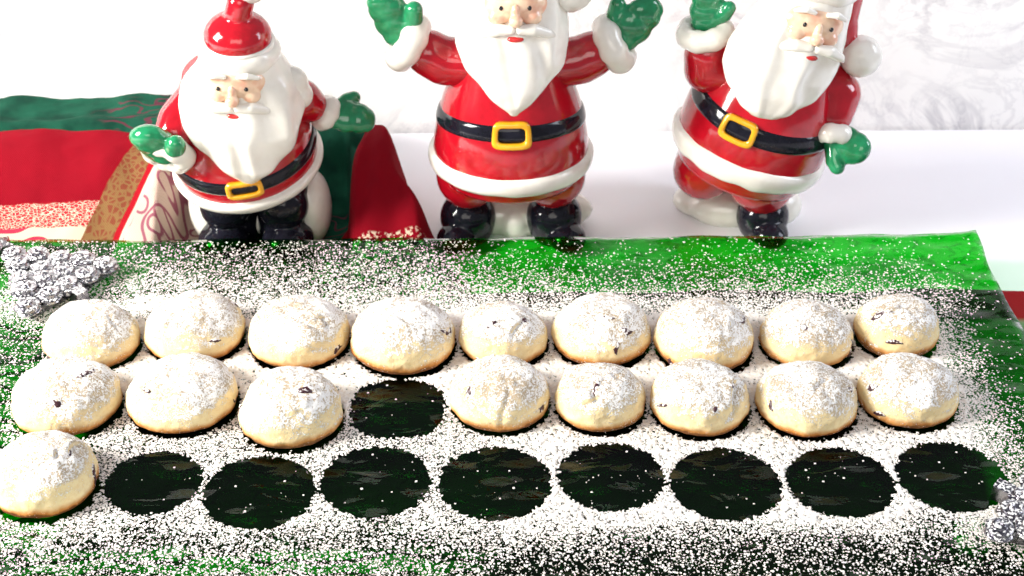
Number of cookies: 18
